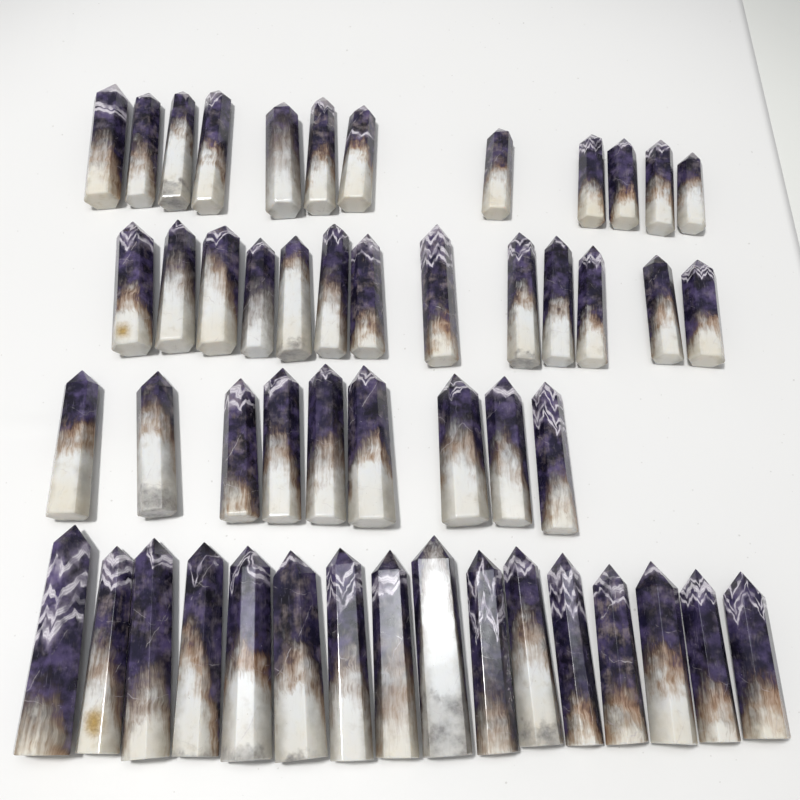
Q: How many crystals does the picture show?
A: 50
